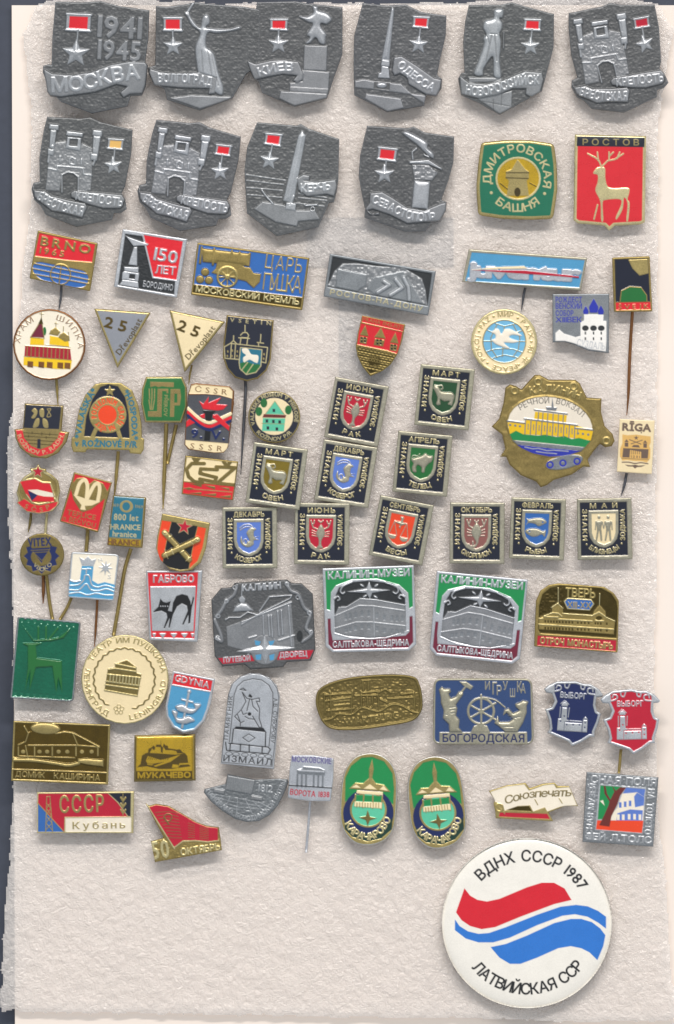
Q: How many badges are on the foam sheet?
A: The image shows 74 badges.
